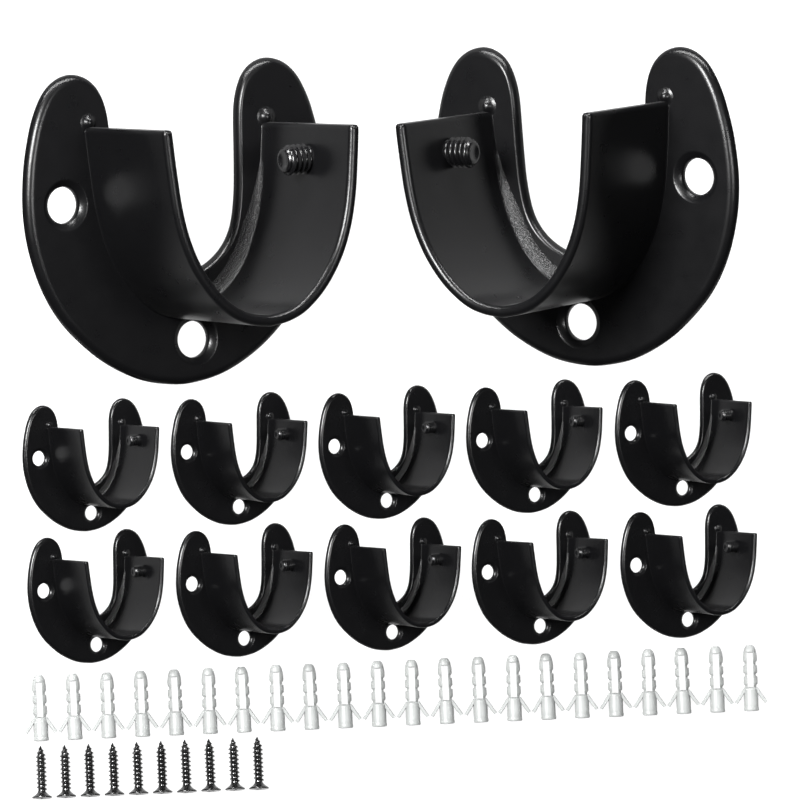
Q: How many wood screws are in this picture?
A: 10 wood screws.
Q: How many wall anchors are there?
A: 22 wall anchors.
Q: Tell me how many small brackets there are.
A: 10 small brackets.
